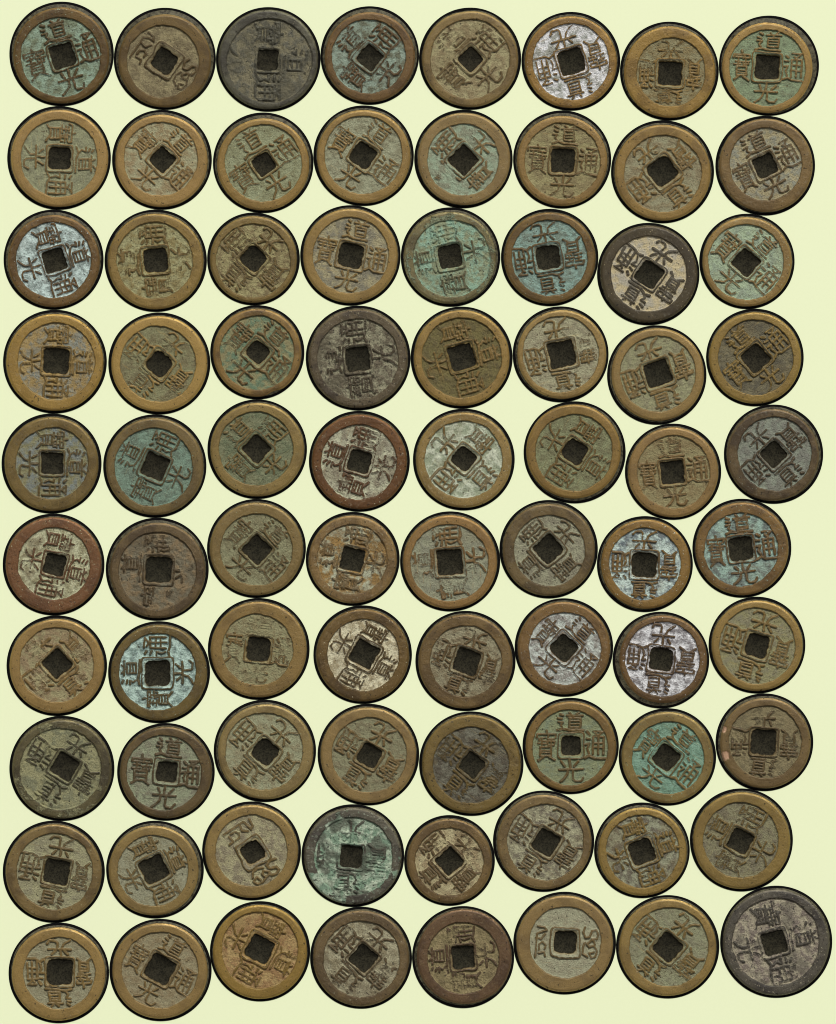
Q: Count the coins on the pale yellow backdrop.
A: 80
